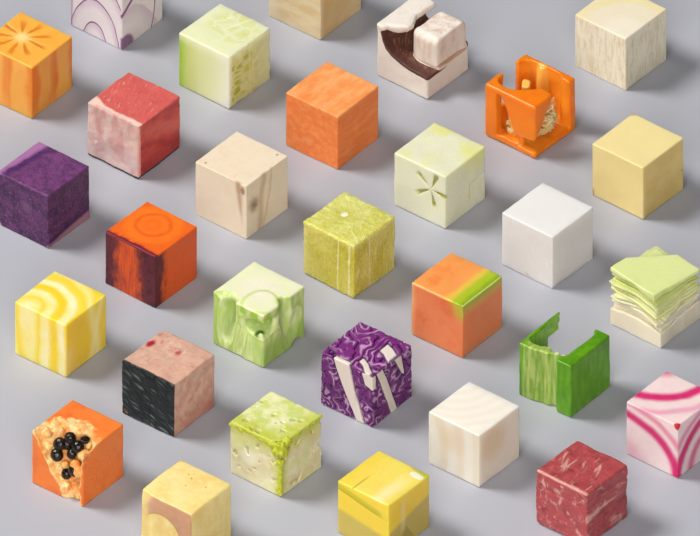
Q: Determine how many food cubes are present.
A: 30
